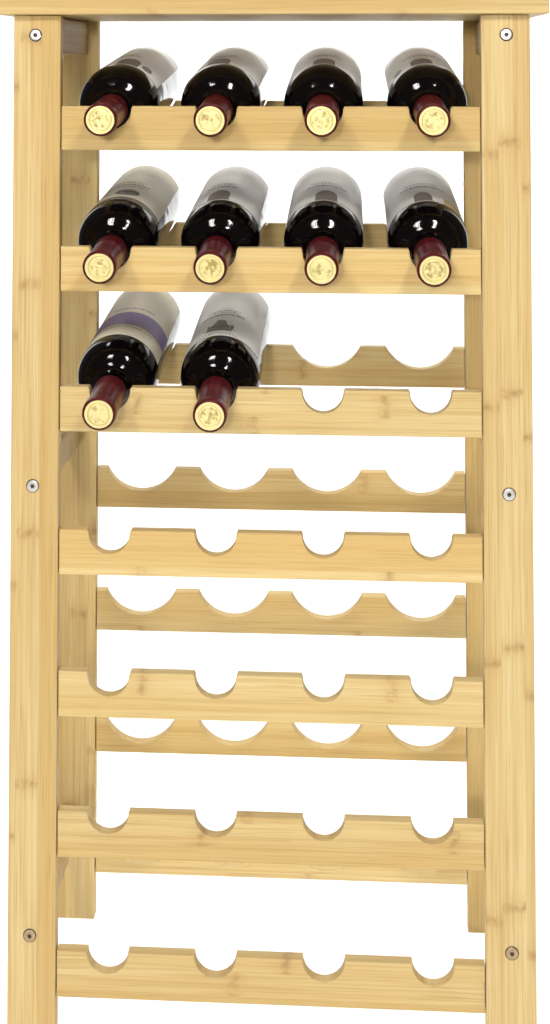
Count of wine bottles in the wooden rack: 10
